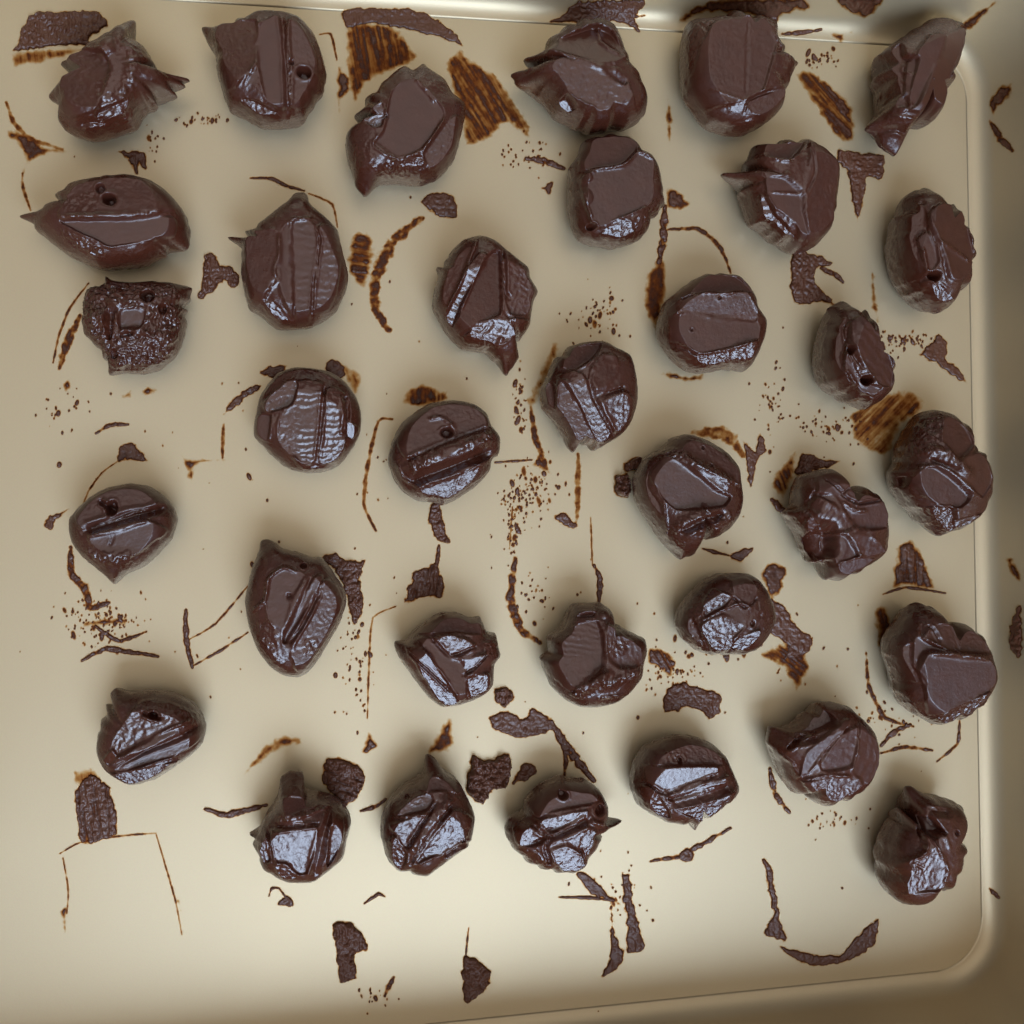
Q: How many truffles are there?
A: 34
